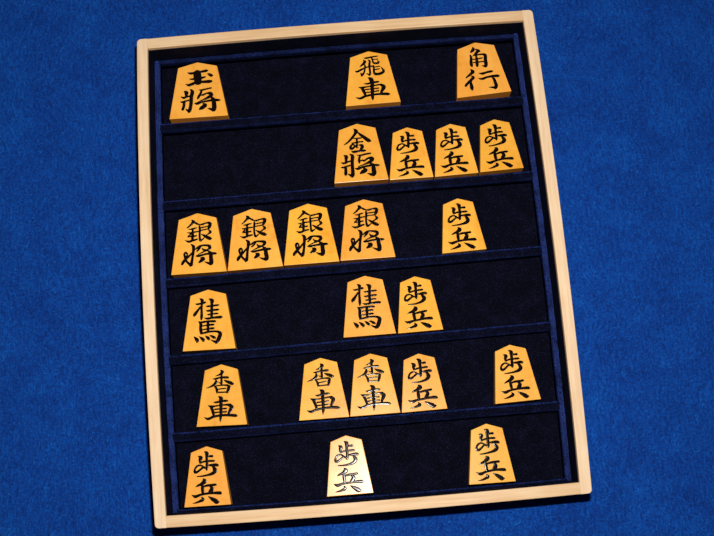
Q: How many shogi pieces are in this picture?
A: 23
